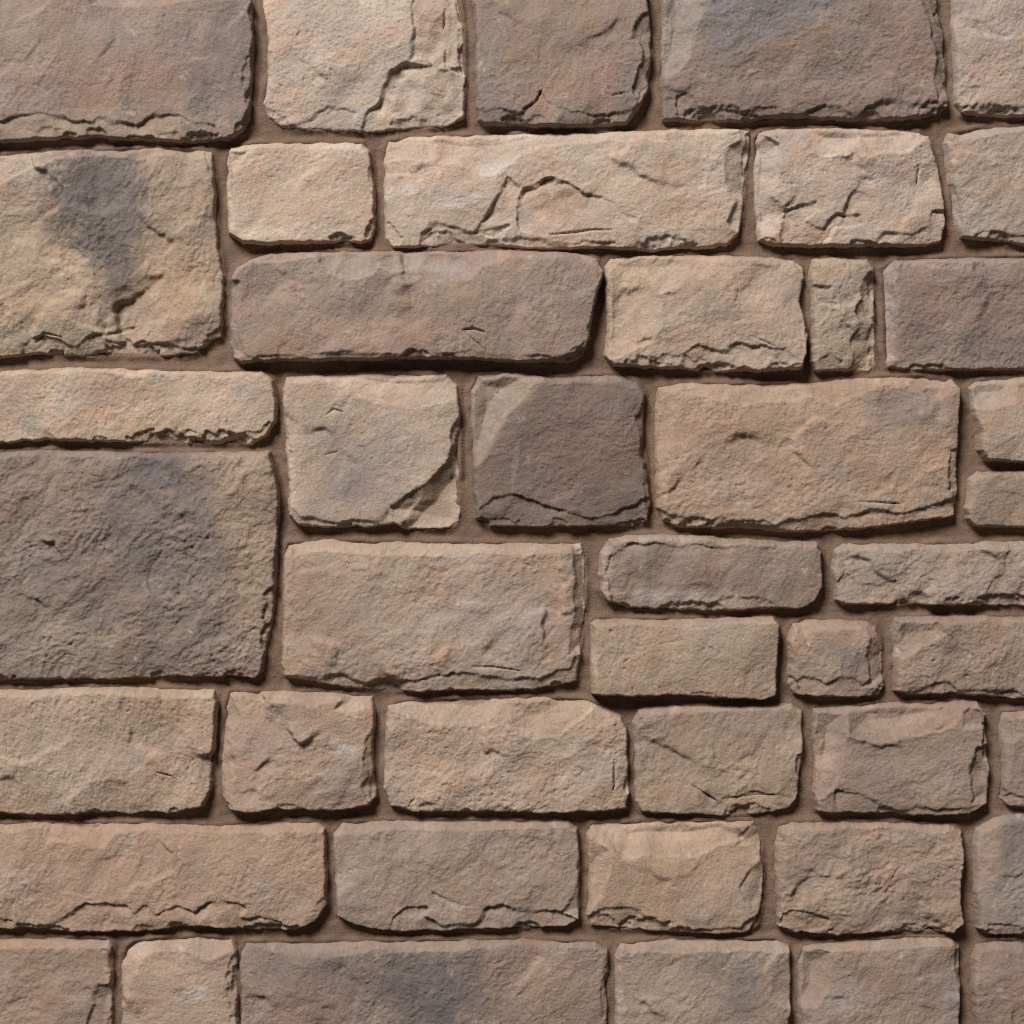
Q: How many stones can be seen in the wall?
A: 44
